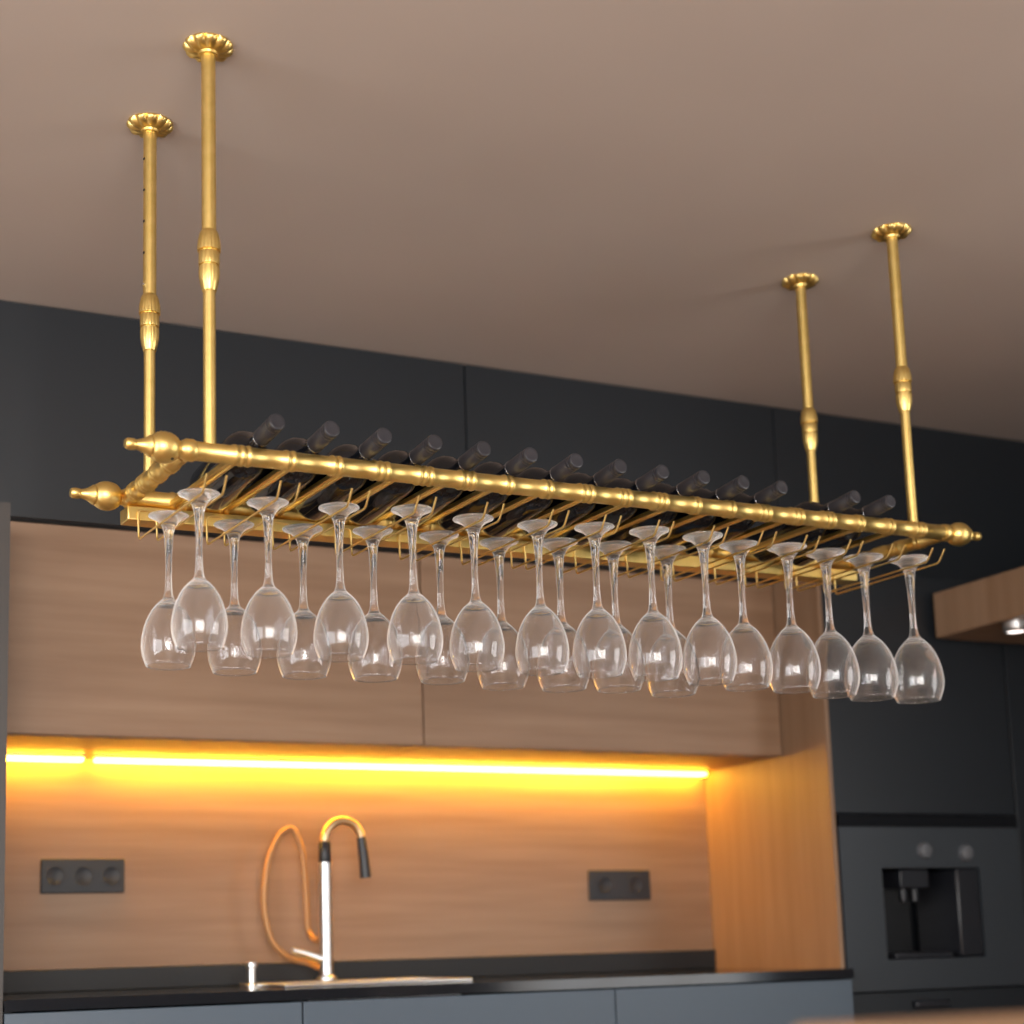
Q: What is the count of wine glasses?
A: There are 23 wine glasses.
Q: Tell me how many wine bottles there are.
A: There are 14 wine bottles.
